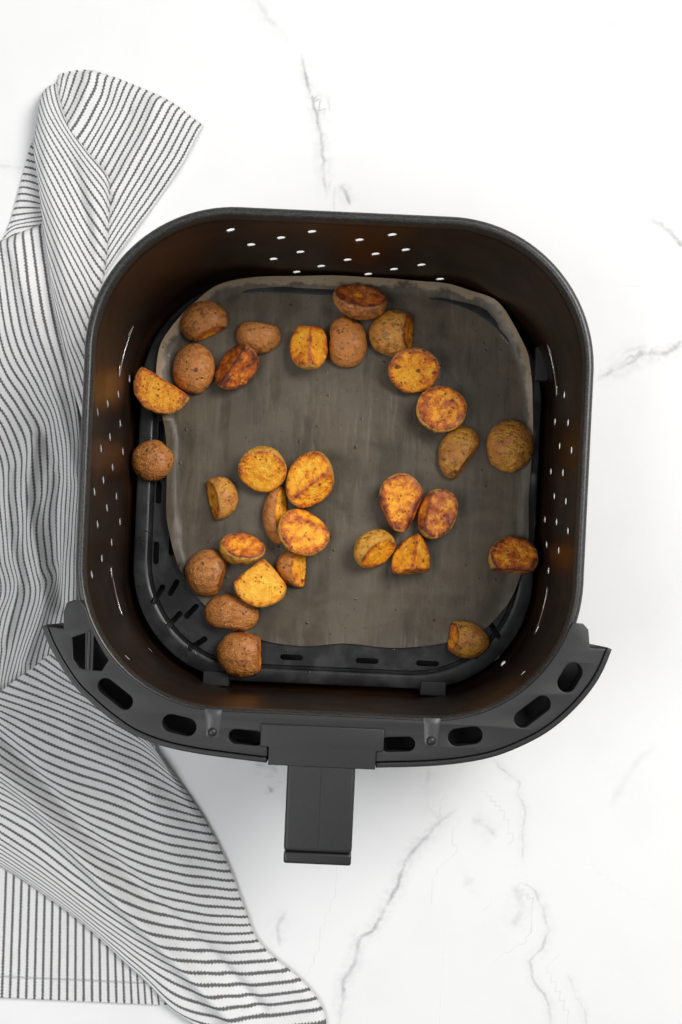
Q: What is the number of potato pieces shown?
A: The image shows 31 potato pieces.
